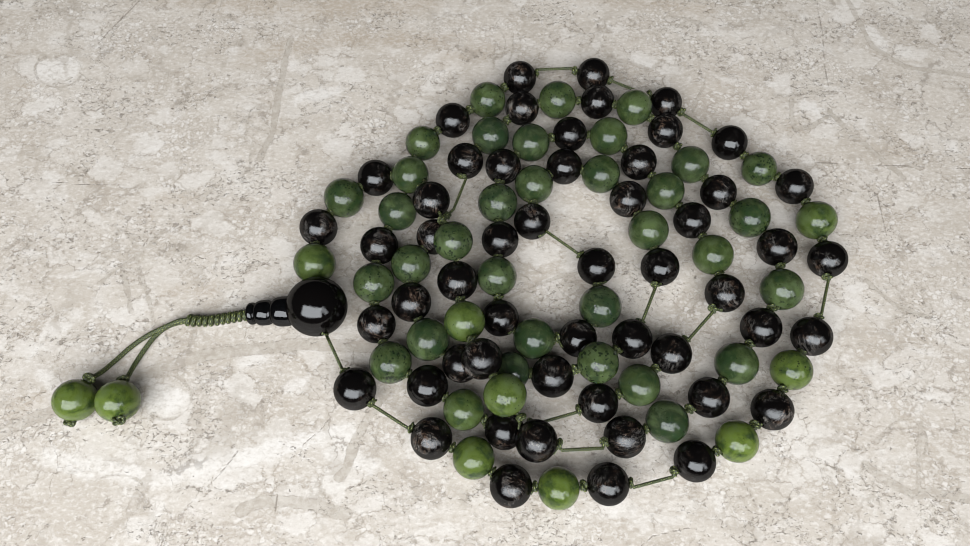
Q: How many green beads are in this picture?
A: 44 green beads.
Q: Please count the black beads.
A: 54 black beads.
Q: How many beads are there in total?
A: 98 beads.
